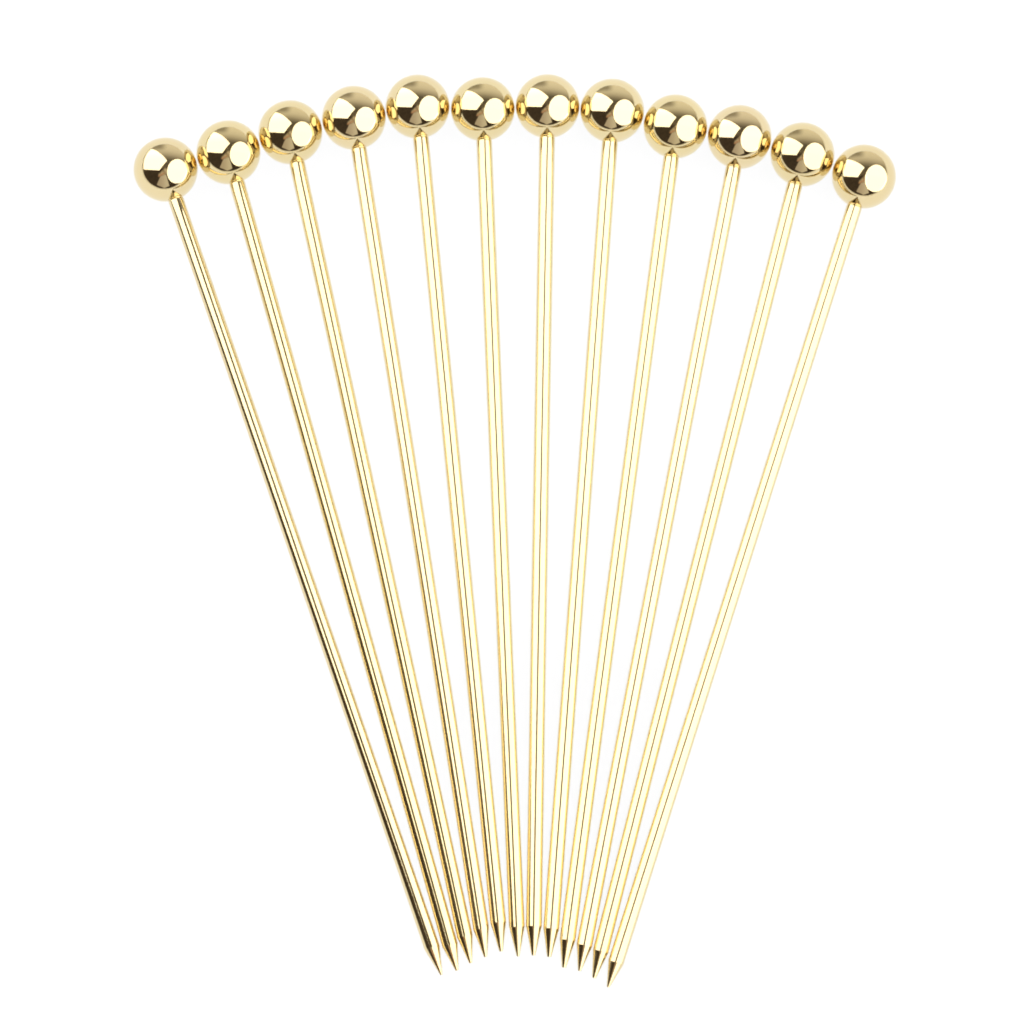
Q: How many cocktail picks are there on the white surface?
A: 12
